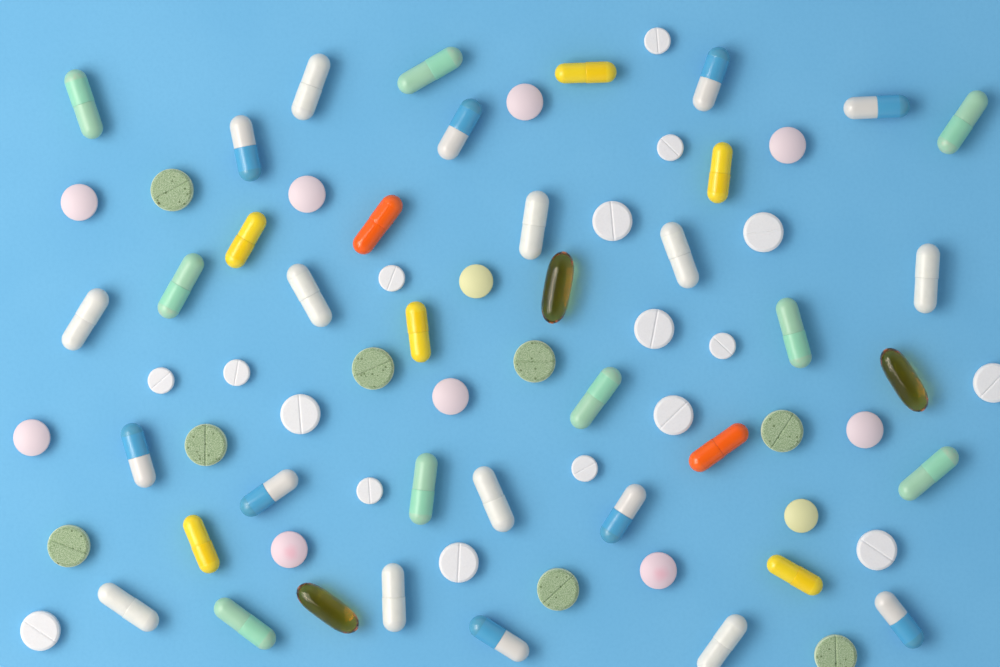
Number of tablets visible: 36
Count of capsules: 39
